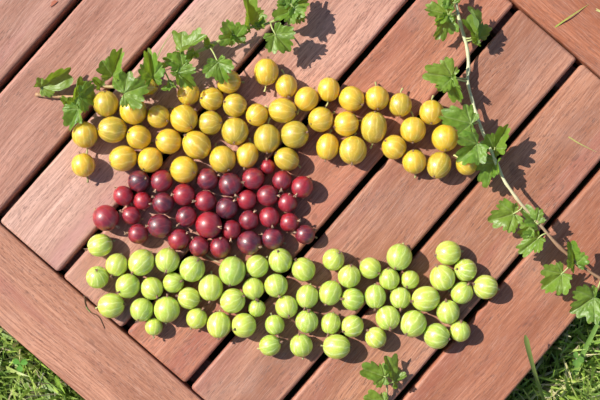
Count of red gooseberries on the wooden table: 33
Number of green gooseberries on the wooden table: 57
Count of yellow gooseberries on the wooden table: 46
